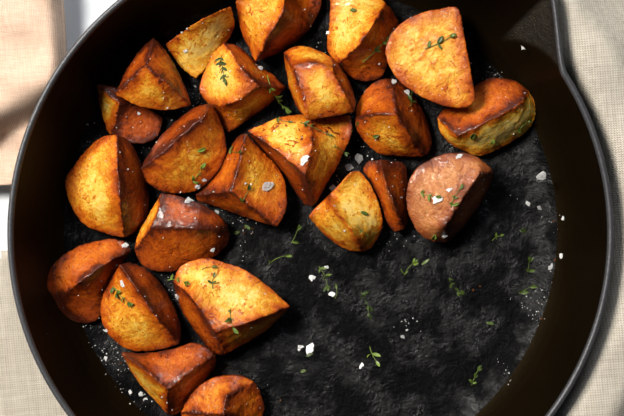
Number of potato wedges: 23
